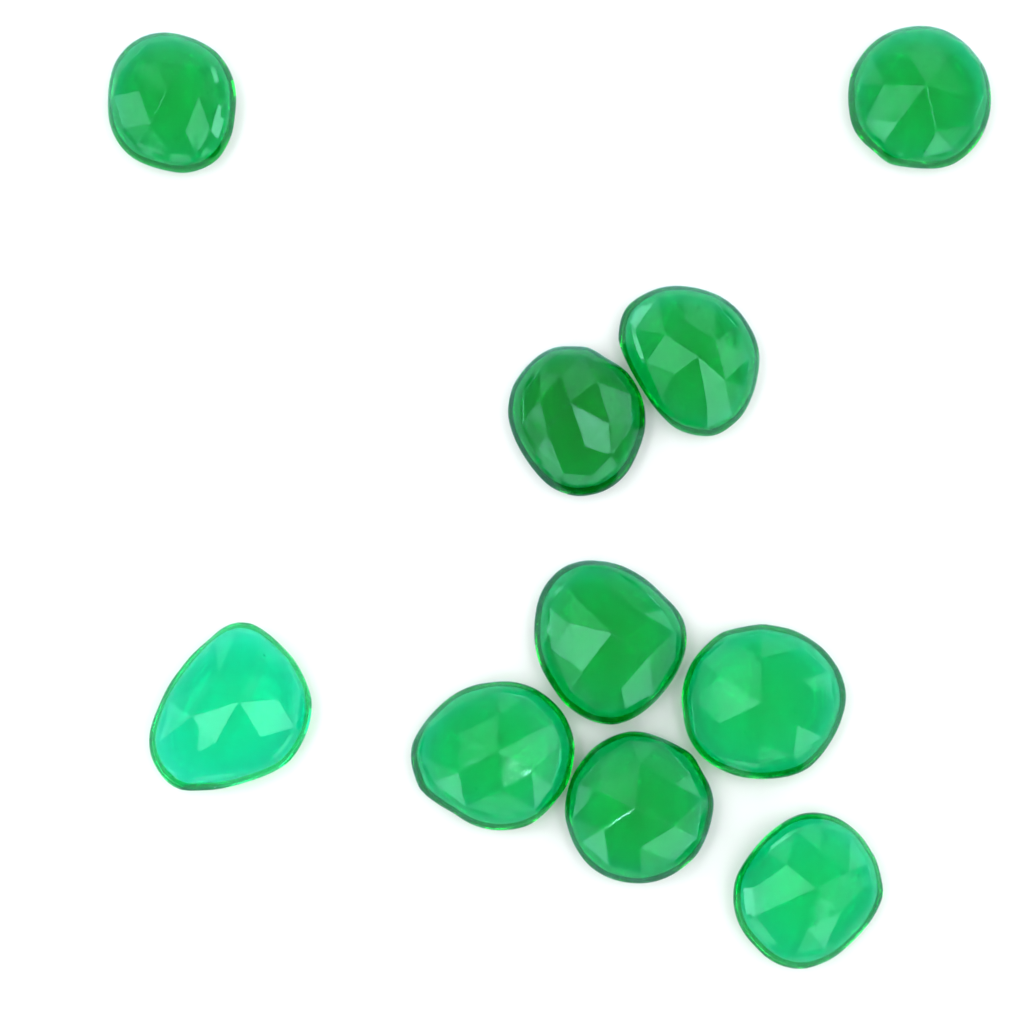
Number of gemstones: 10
